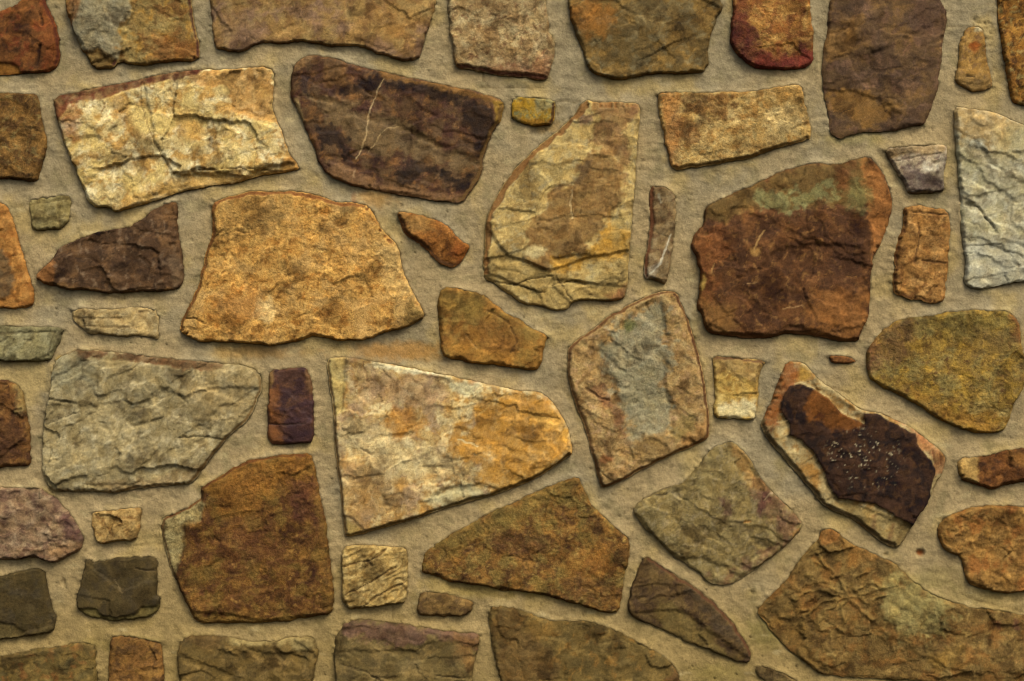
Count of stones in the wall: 56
